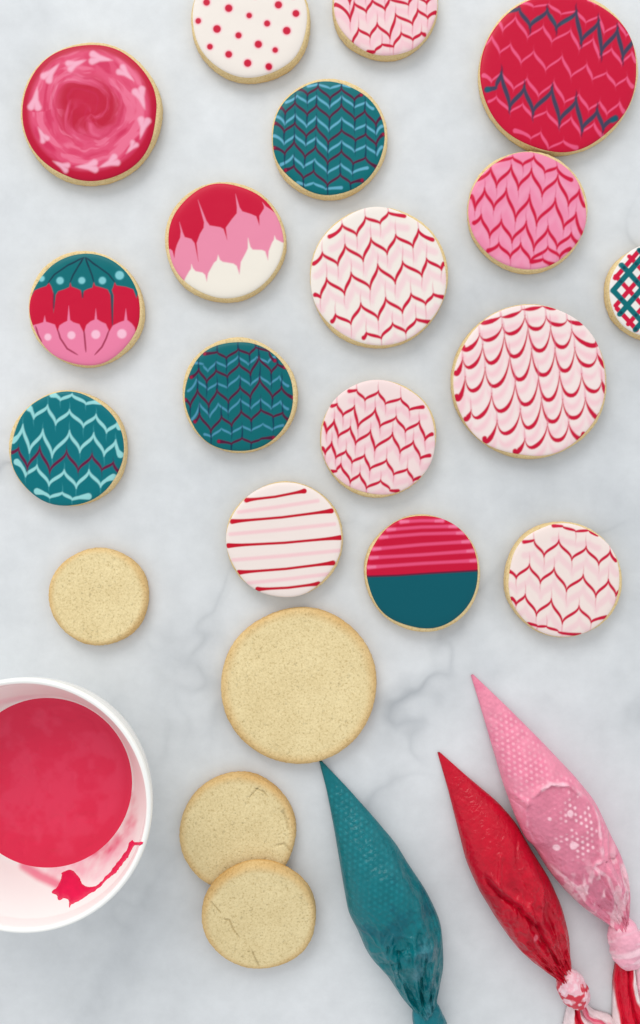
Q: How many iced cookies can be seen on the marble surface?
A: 17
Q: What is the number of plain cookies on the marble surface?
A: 4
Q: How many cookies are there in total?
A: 21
